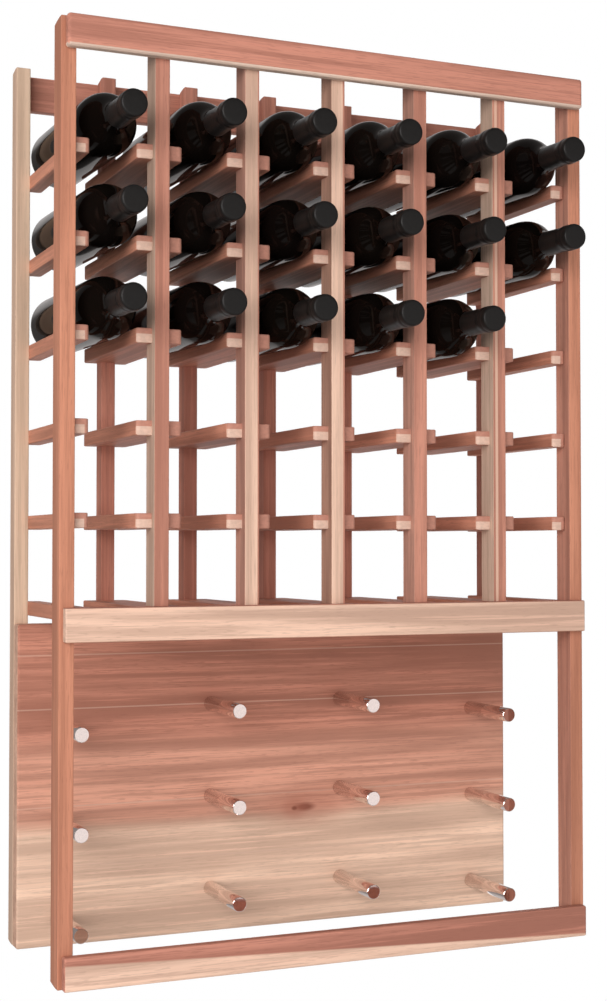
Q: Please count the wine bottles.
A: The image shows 17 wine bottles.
